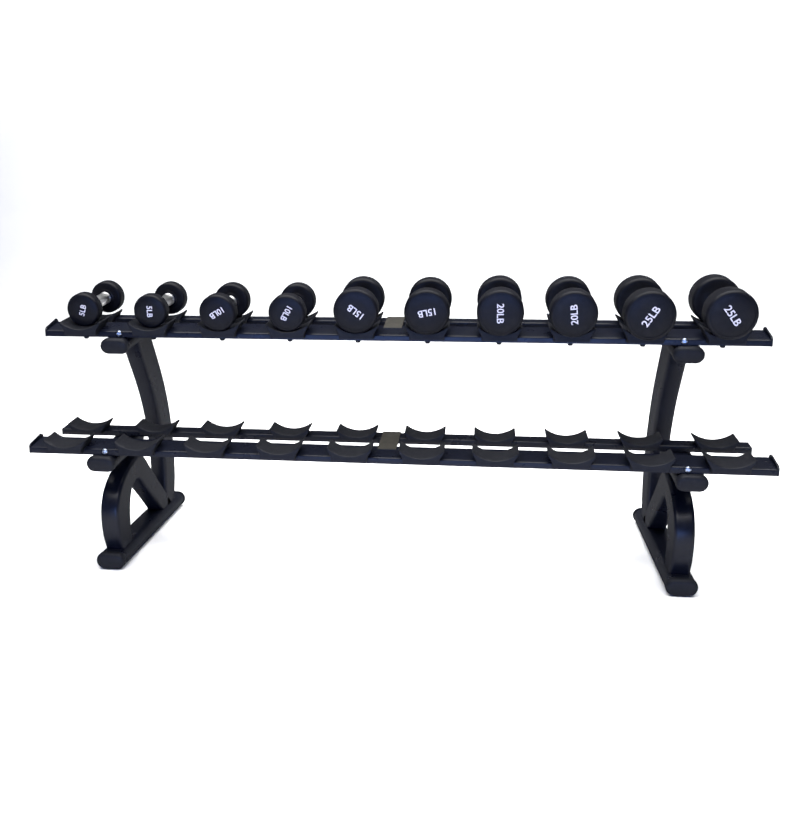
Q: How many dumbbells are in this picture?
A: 10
